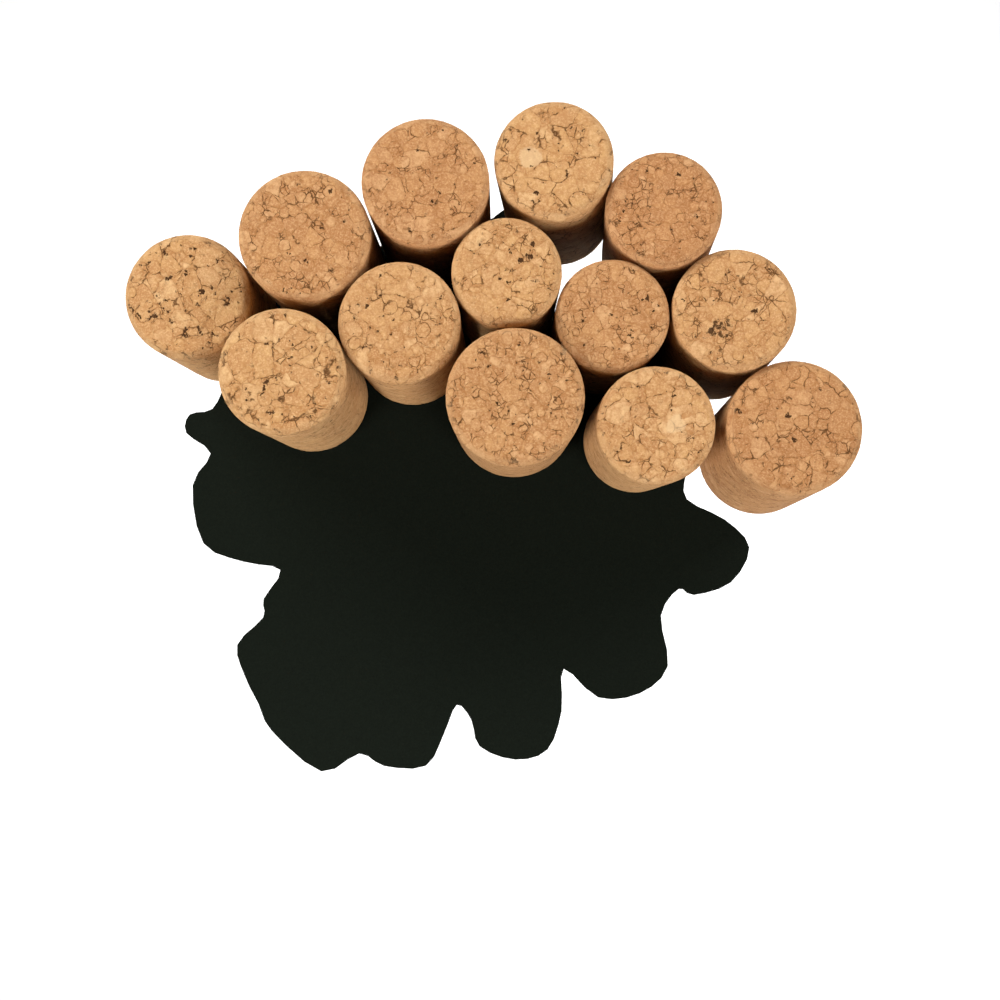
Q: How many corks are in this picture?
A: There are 13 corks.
